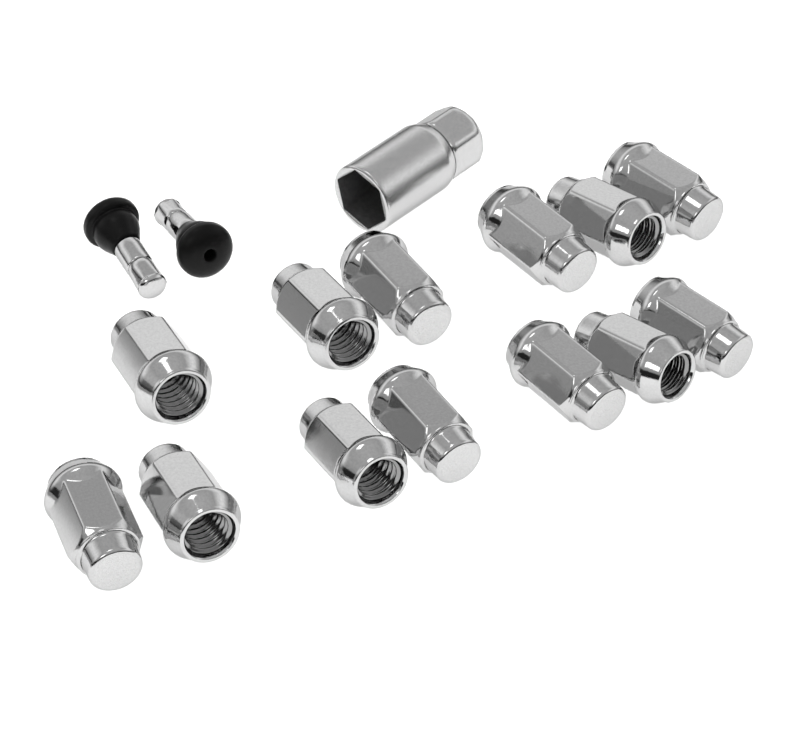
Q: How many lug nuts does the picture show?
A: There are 13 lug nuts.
